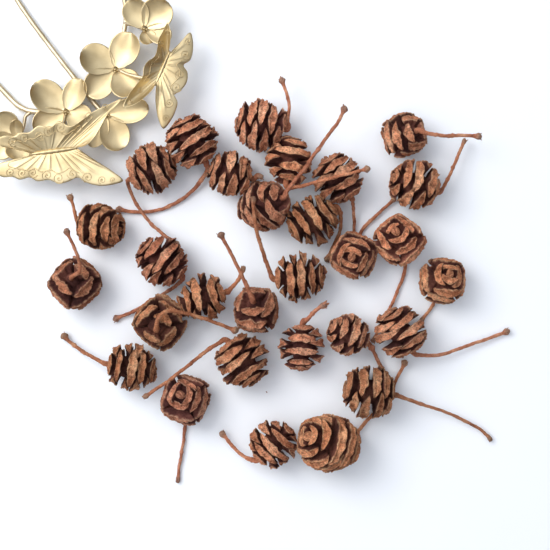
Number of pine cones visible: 29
